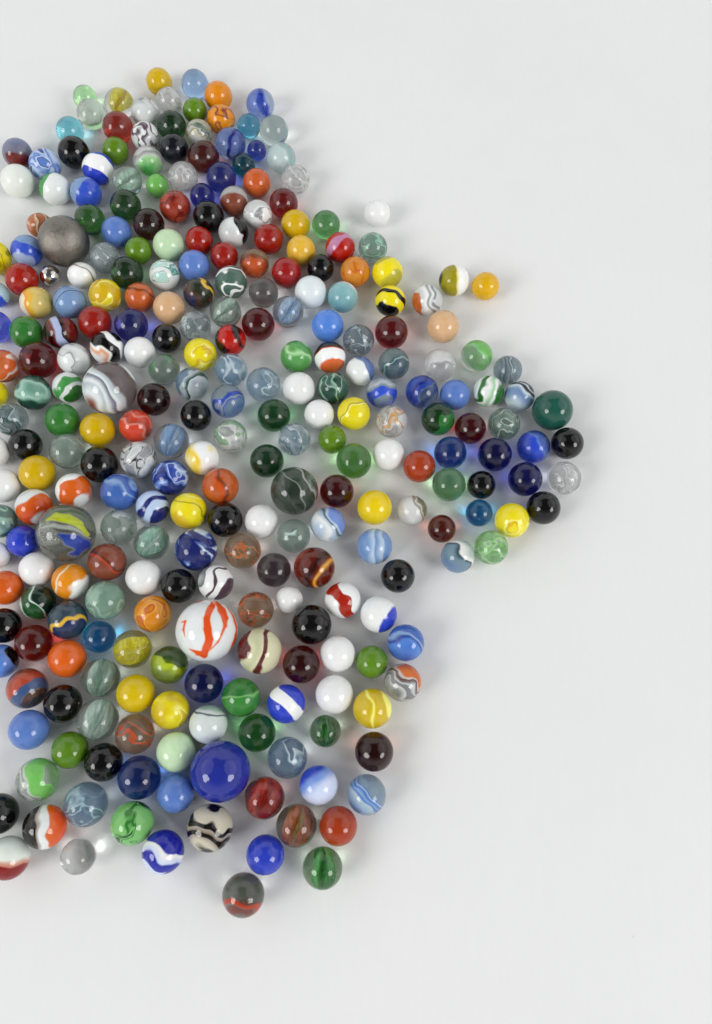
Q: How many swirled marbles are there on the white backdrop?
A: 153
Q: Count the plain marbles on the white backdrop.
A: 125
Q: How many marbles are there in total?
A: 278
